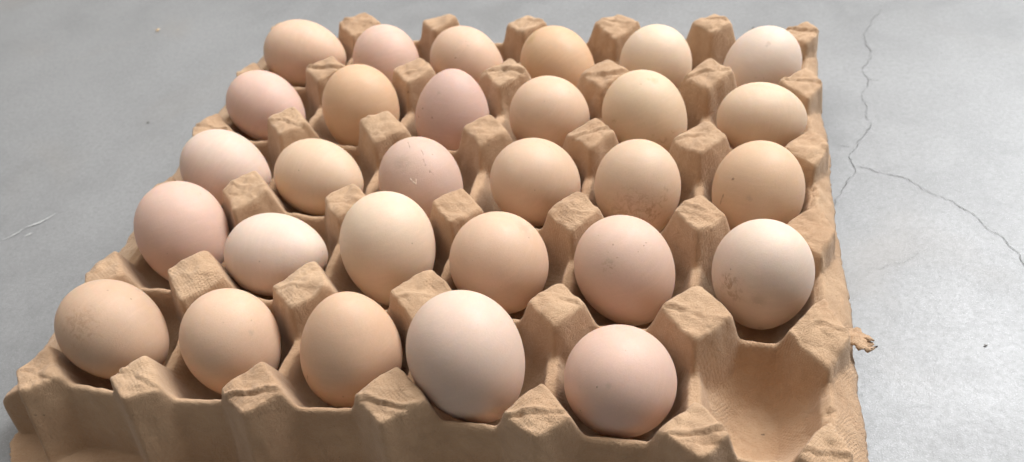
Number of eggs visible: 29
